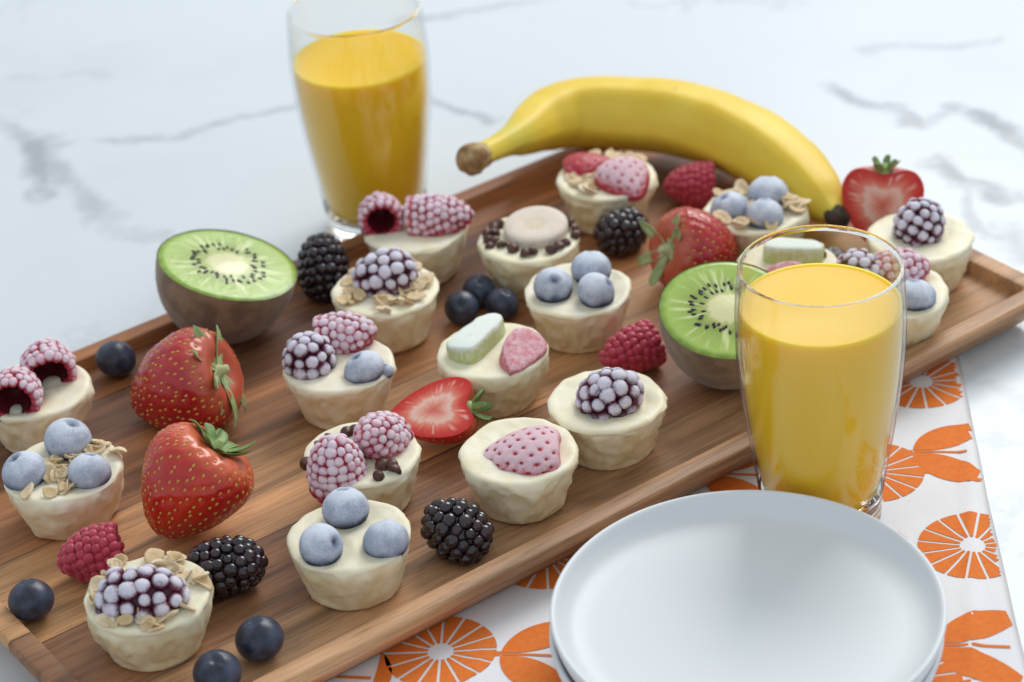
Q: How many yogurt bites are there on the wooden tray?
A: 18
